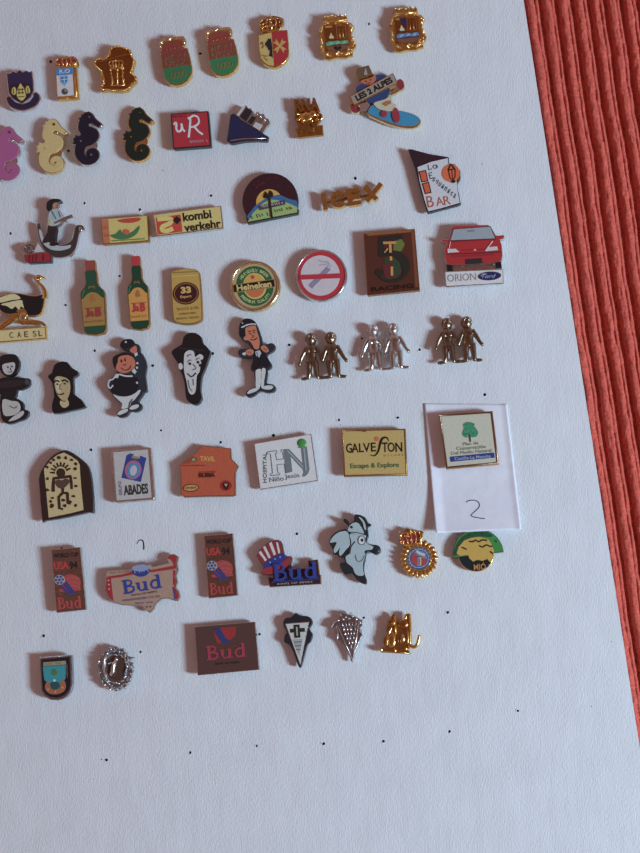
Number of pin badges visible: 57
